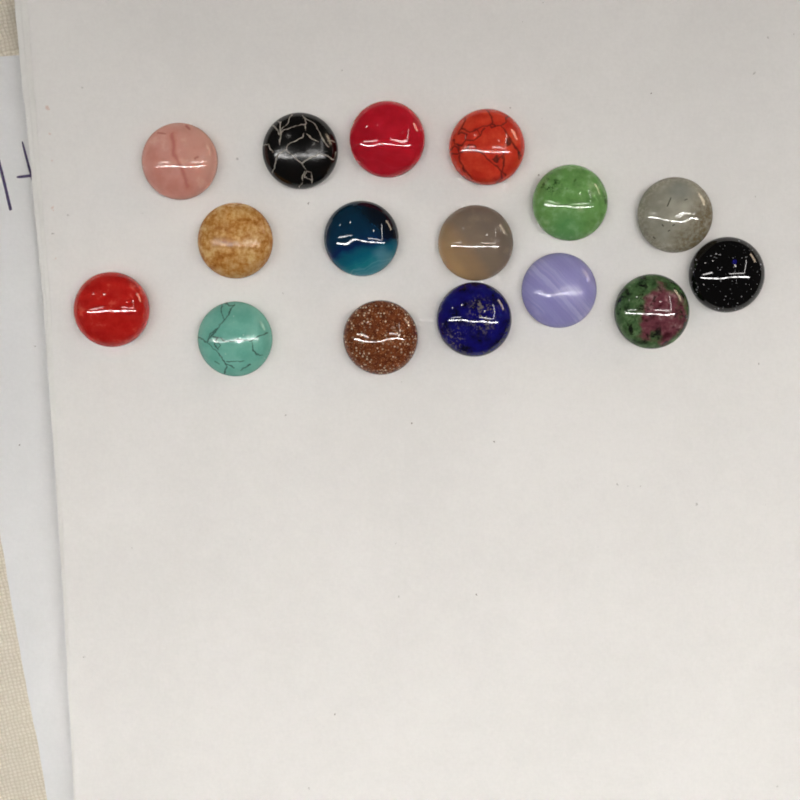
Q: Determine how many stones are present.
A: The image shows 16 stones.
